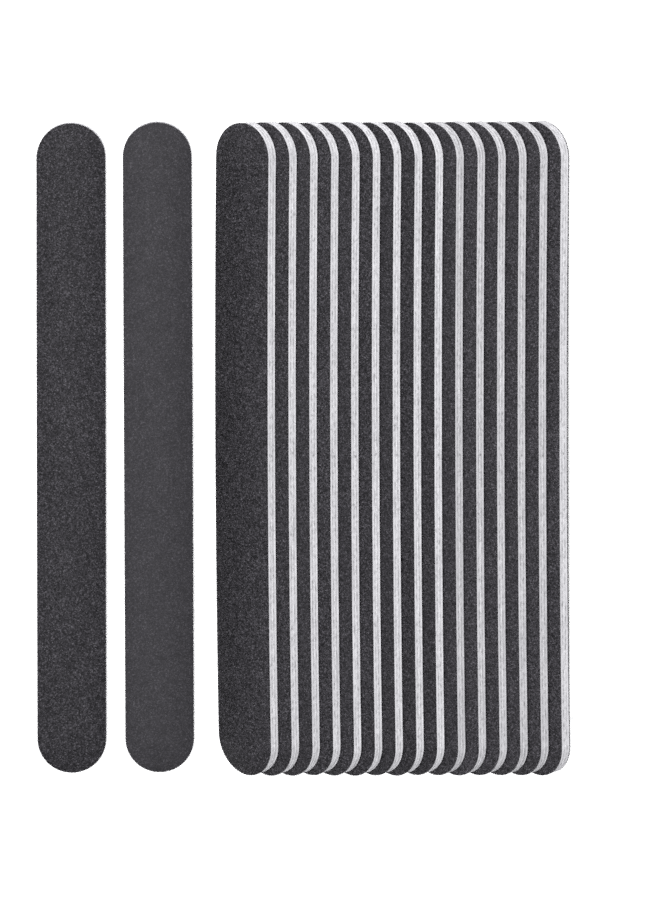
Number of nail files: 17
